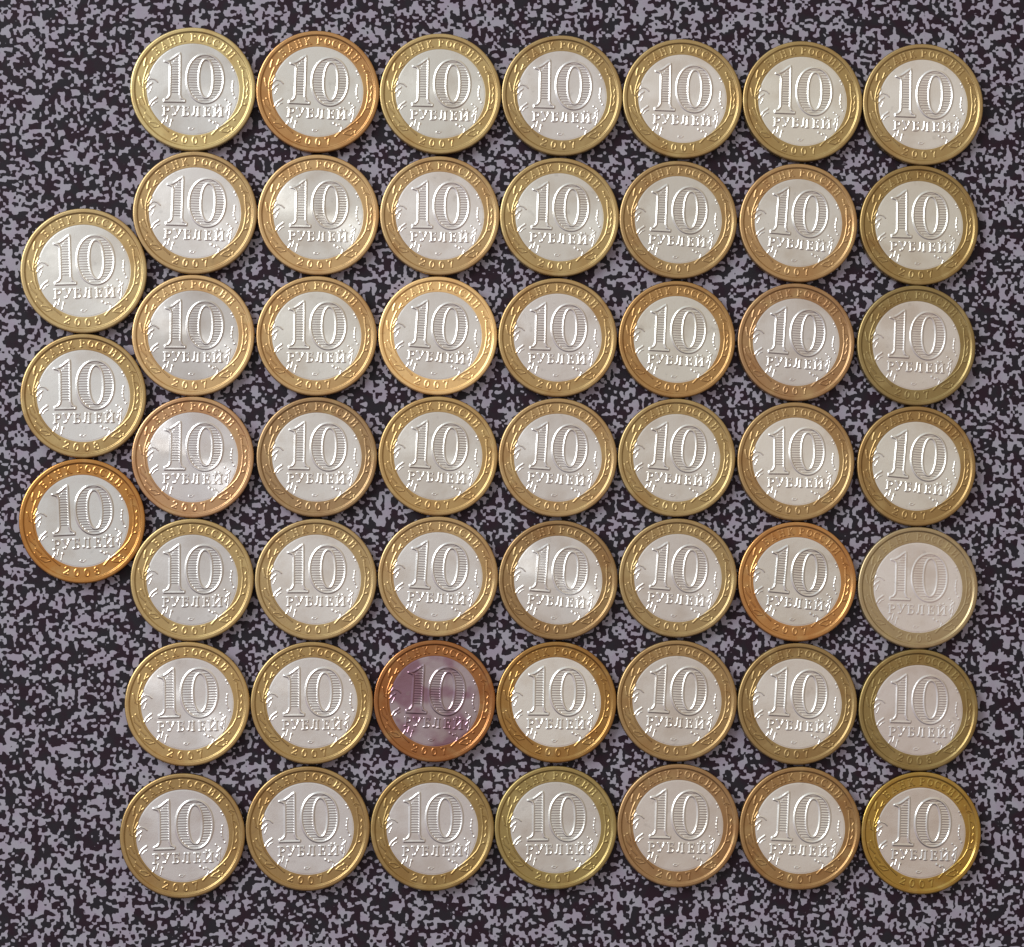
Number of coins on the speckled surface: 52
